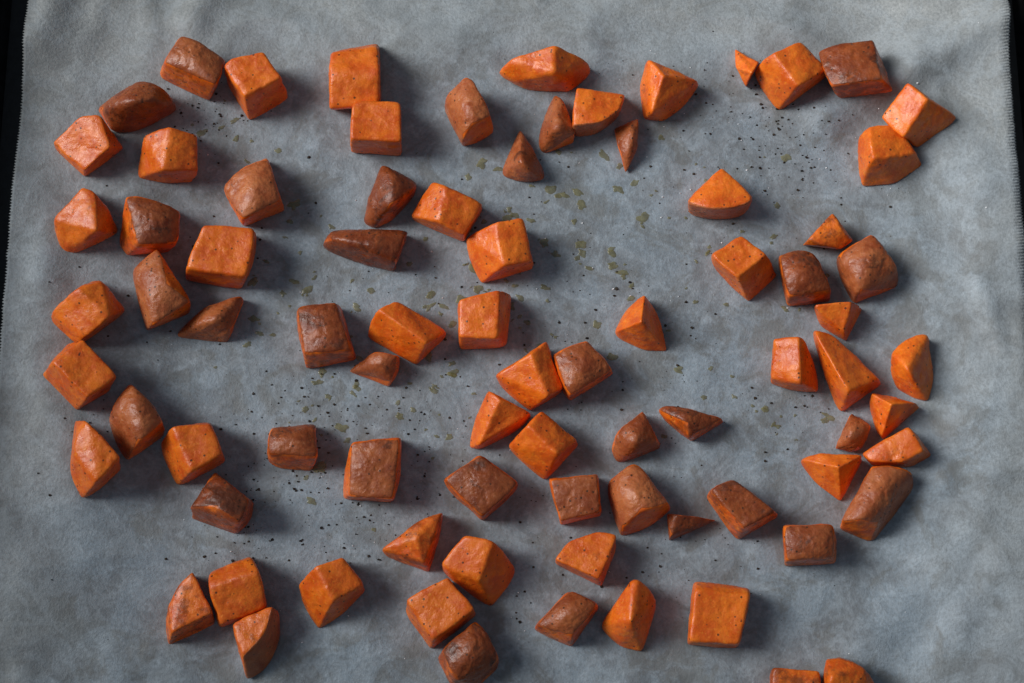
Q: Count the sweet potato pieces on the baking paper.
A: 82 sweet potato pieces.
